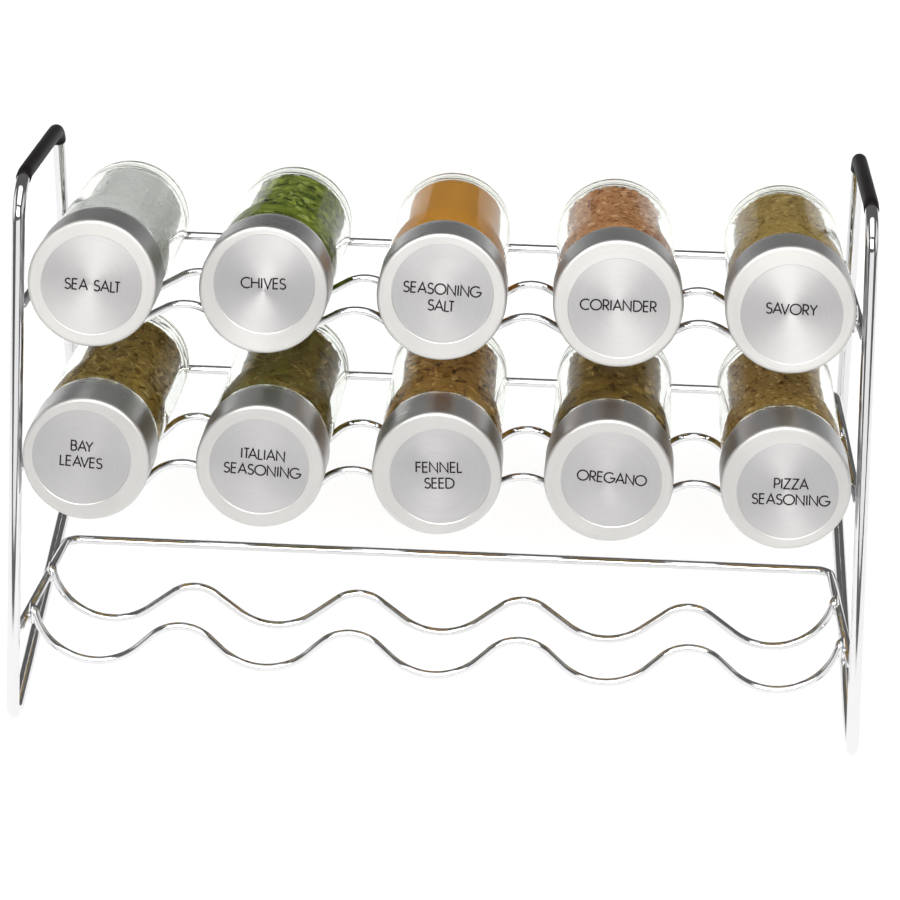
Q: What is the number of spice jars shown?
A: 10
